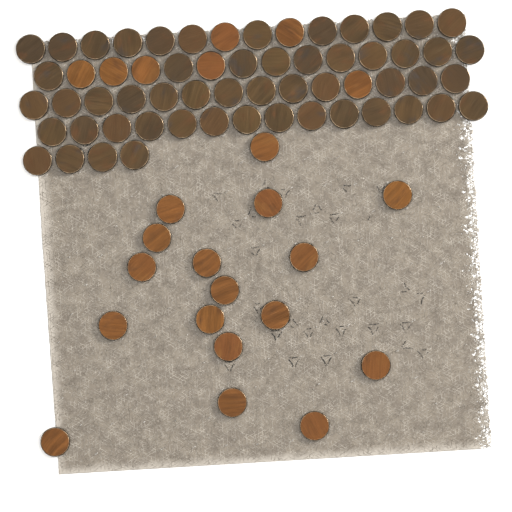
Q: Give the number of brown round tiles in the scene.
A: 53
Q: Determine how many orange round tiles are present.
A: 24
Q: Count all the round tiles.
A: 77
